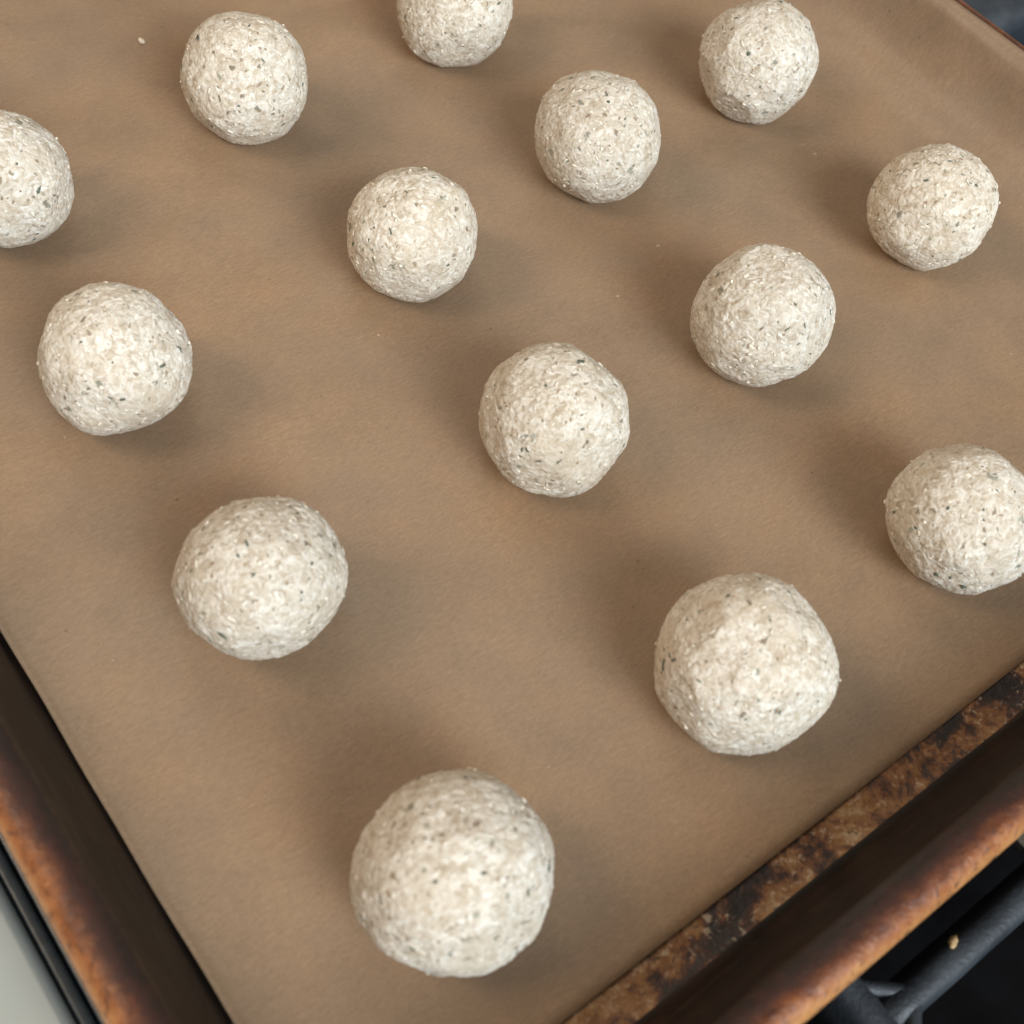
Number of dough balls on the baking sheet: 14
